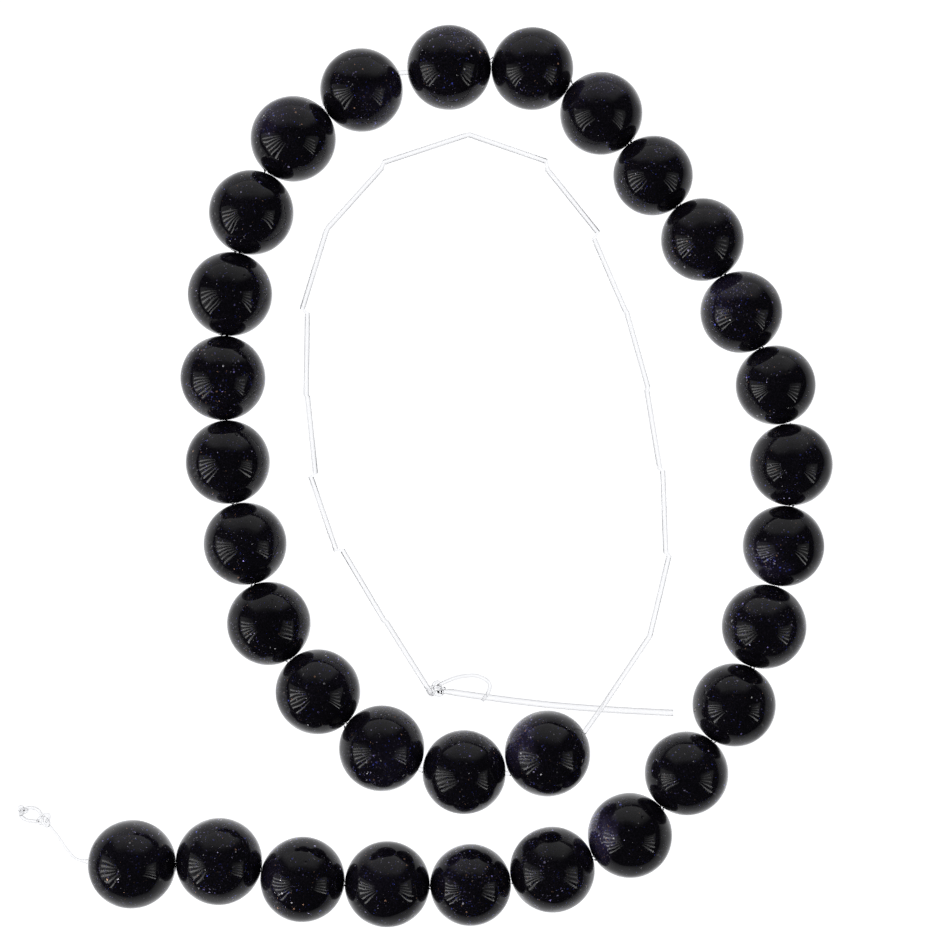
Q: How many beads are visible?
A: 31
